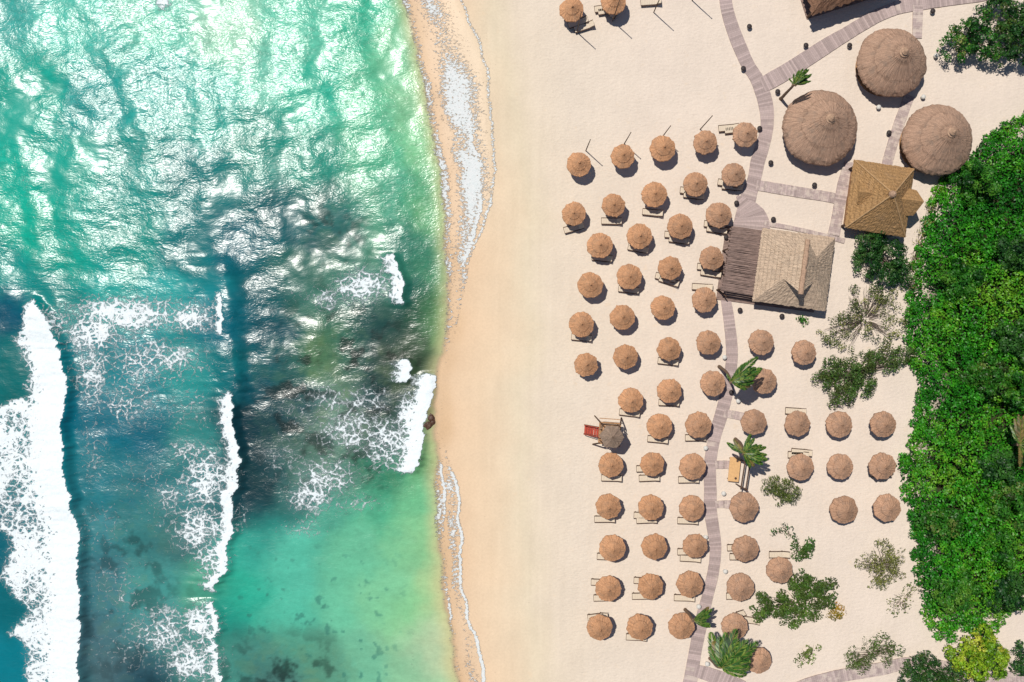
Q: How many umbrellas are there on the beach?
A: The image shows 66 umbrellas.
